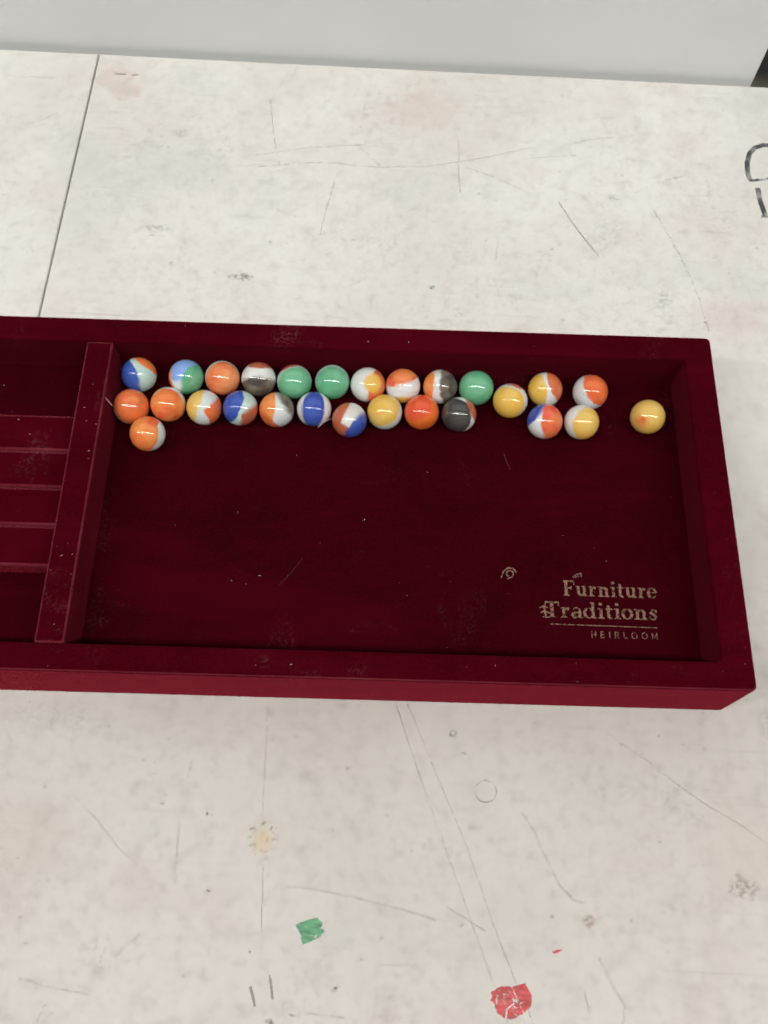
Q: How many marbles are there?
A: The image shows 27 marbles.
